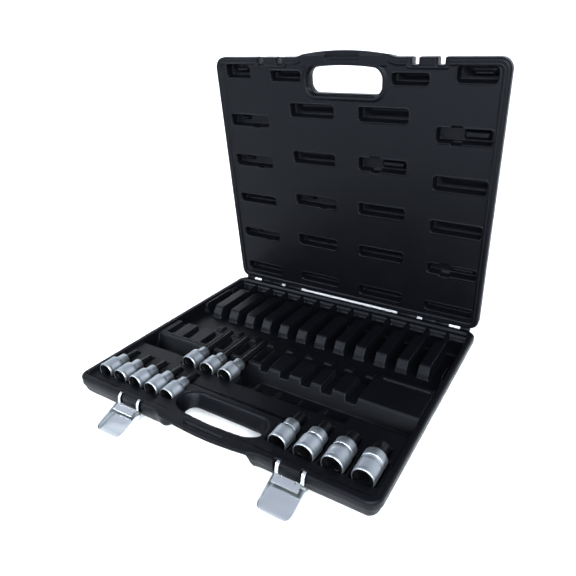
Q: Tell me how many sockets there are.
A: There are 12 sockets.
